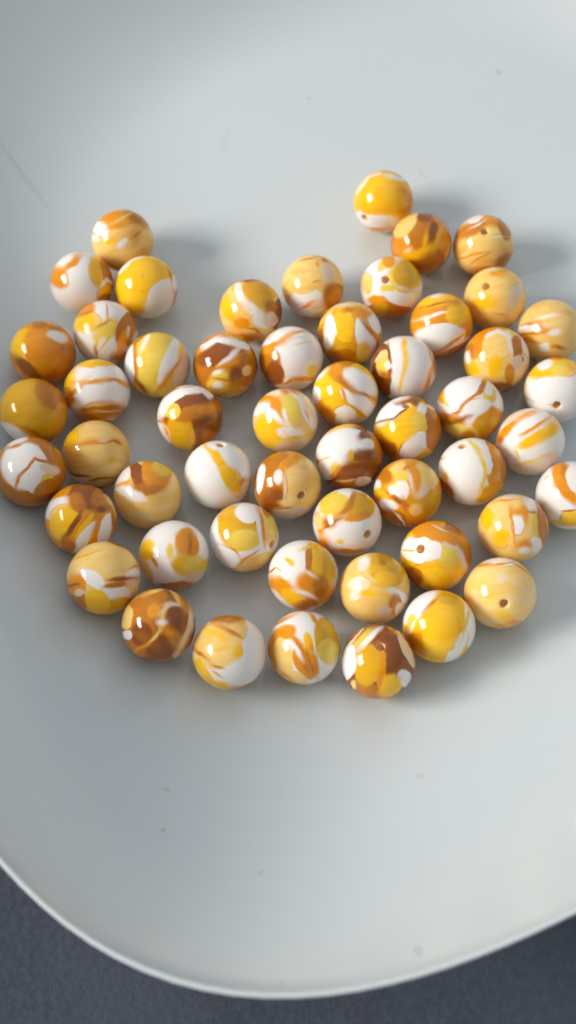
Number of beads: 53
